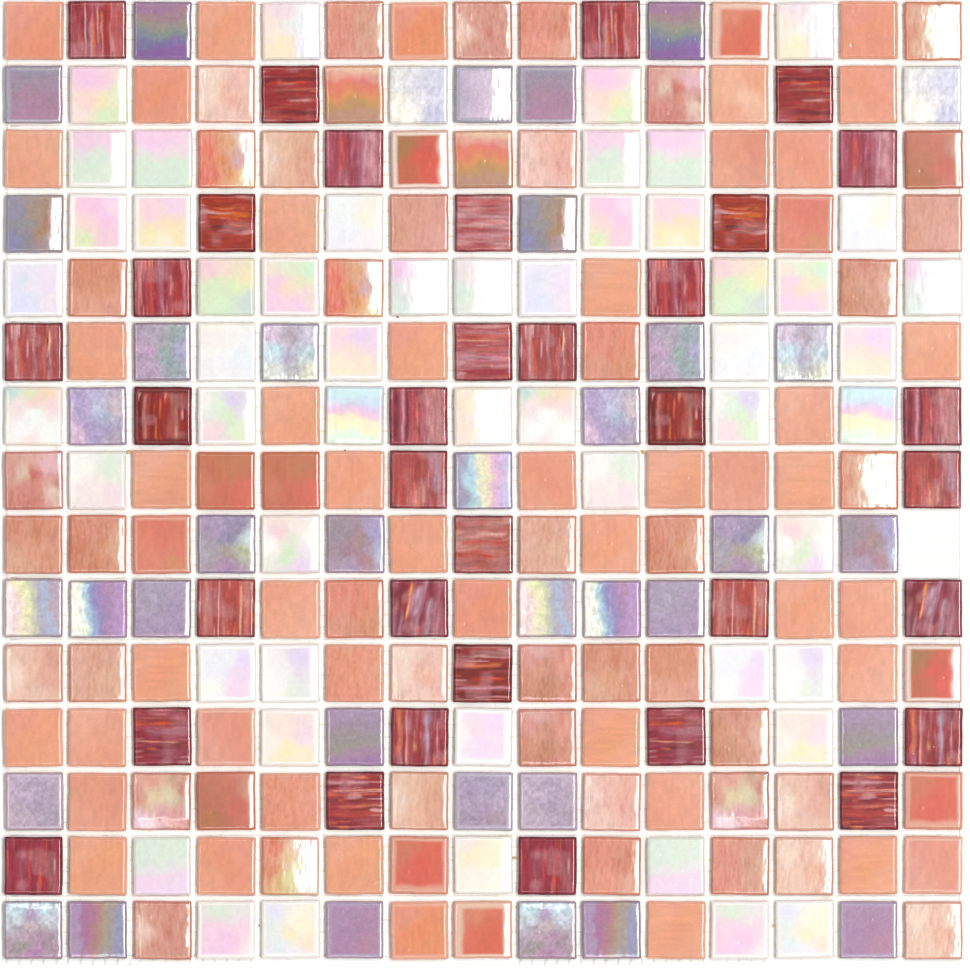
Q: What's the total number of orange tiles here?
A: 101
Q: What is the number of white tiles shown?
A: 54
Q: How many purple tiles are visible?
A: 35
